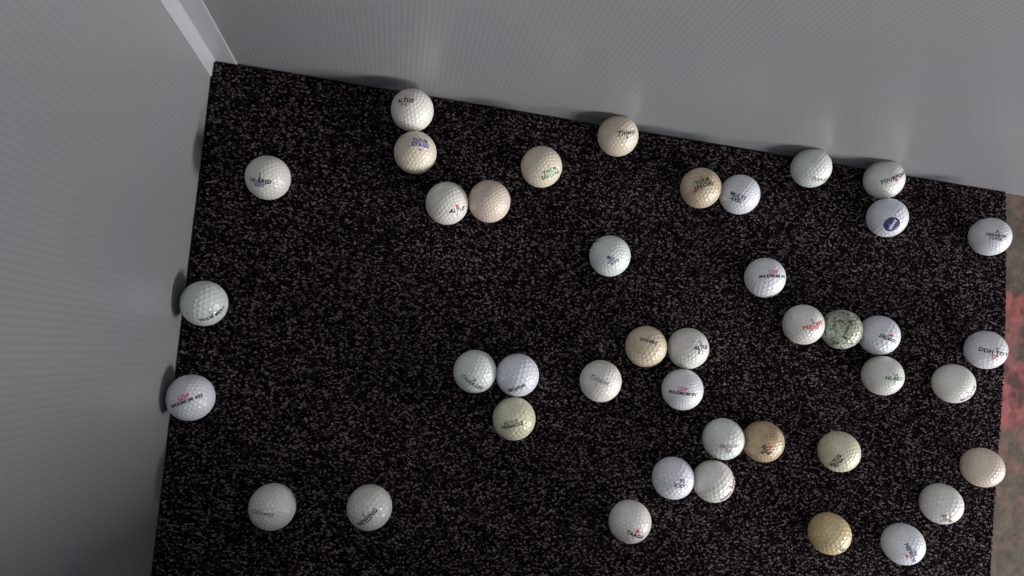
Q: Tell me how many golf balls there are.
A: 42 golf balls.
